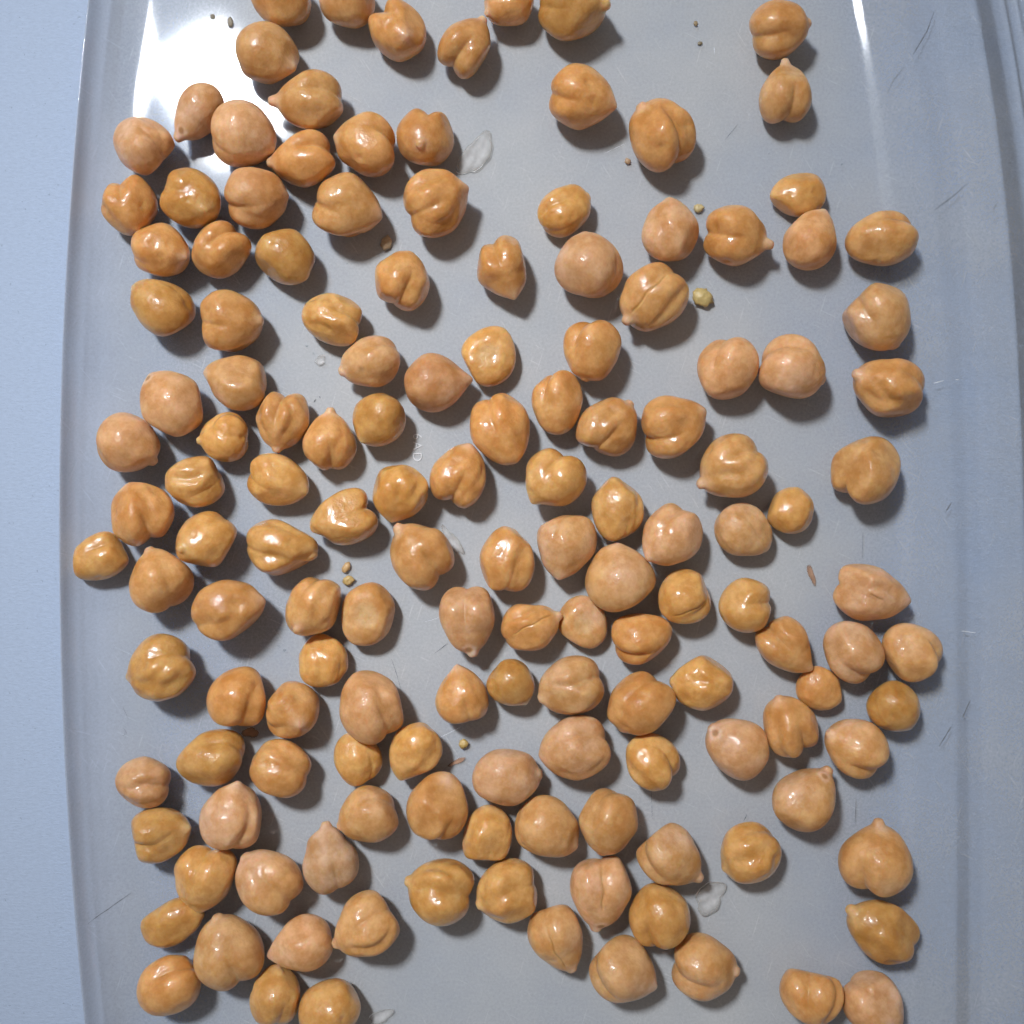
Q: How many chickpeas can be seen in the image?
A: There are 146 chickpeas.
